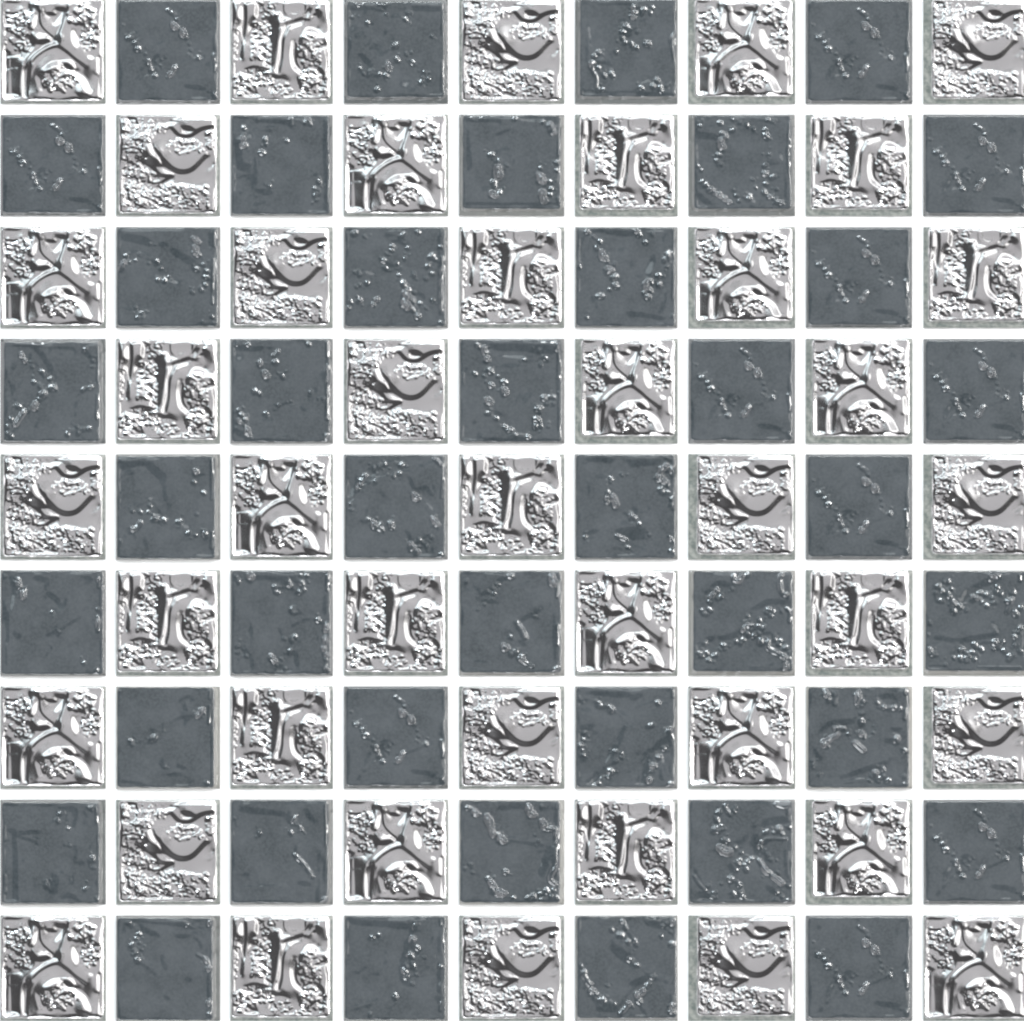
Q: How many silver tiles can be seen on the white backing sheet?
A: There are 41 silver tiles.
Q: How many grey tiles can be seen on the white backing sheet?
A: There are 40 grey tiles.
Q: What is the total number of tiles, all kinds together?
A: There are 81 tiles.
